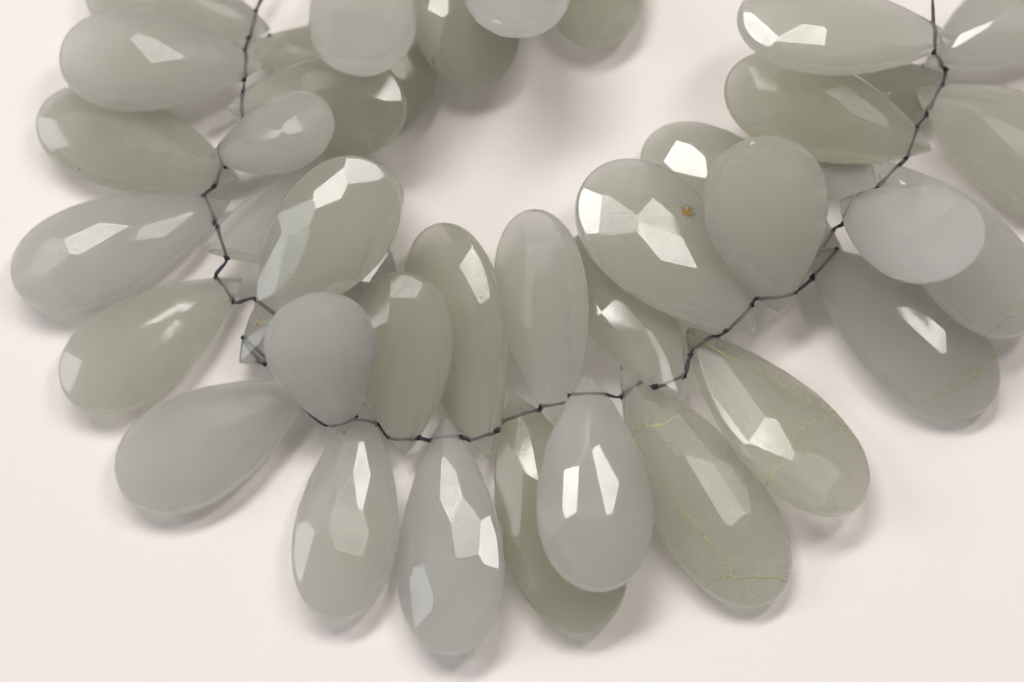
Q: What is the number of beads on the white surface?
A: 38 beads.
